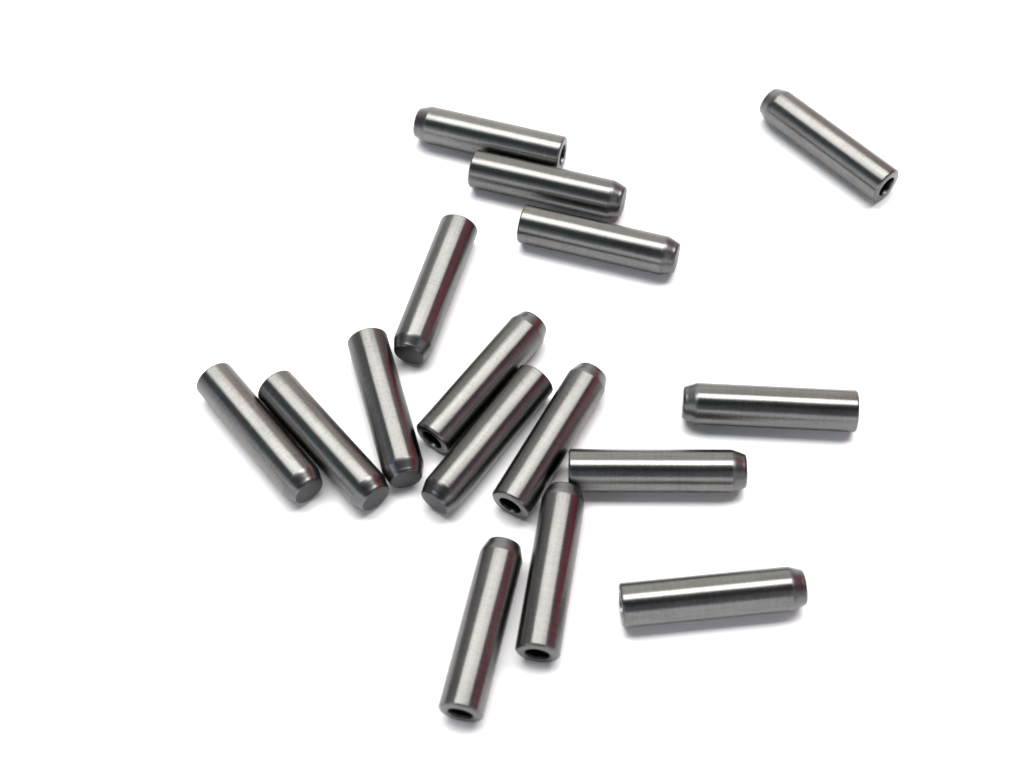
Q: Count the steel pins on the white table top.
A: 16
